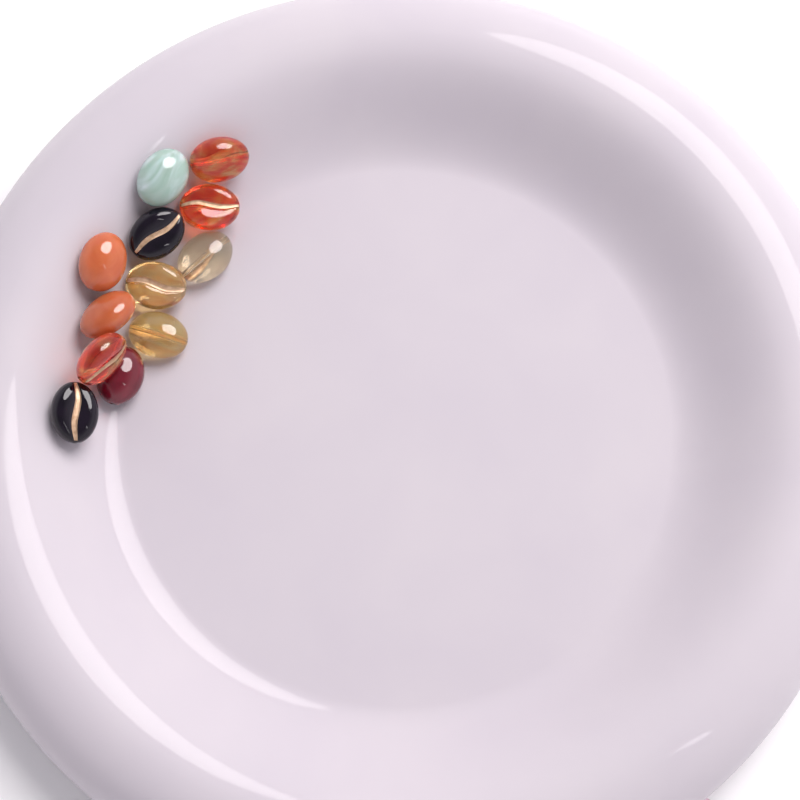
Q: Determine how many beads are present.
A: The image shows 12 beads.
